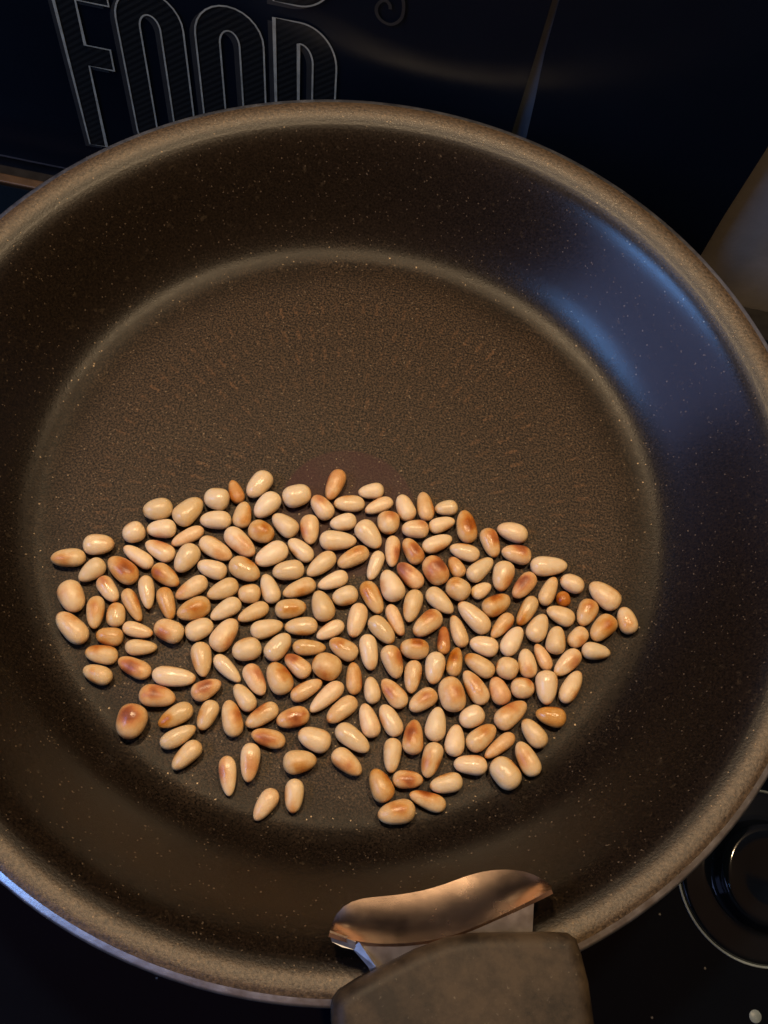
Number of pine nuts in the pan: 200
